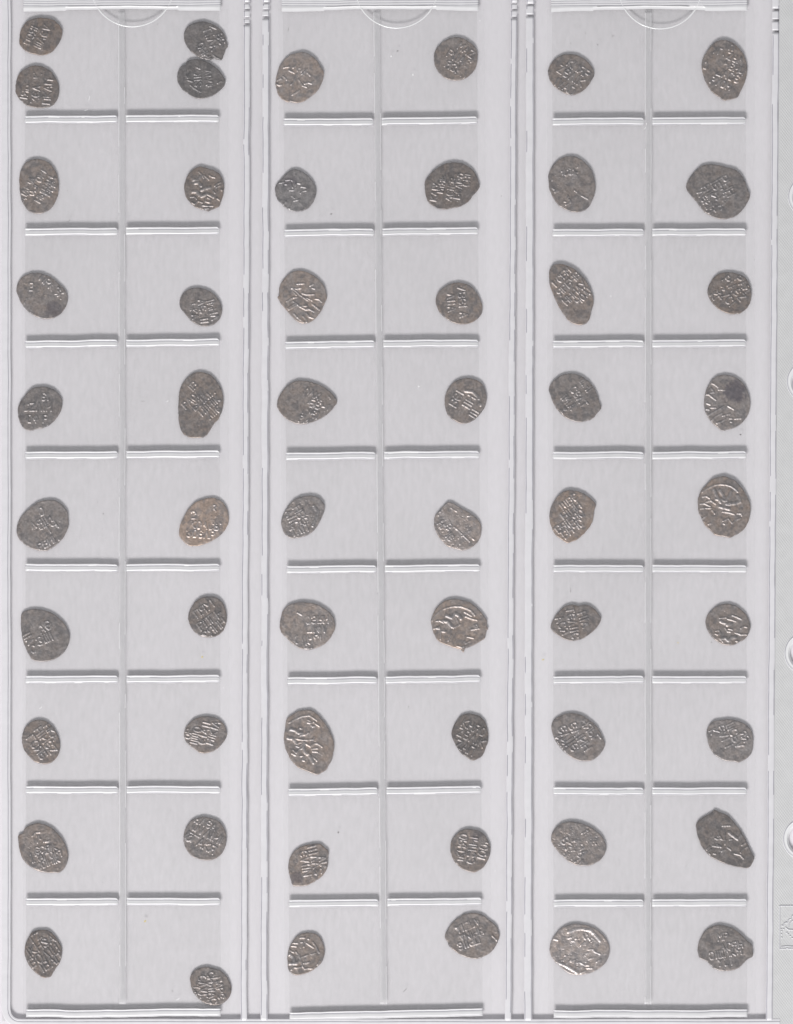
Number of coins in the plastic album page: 56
